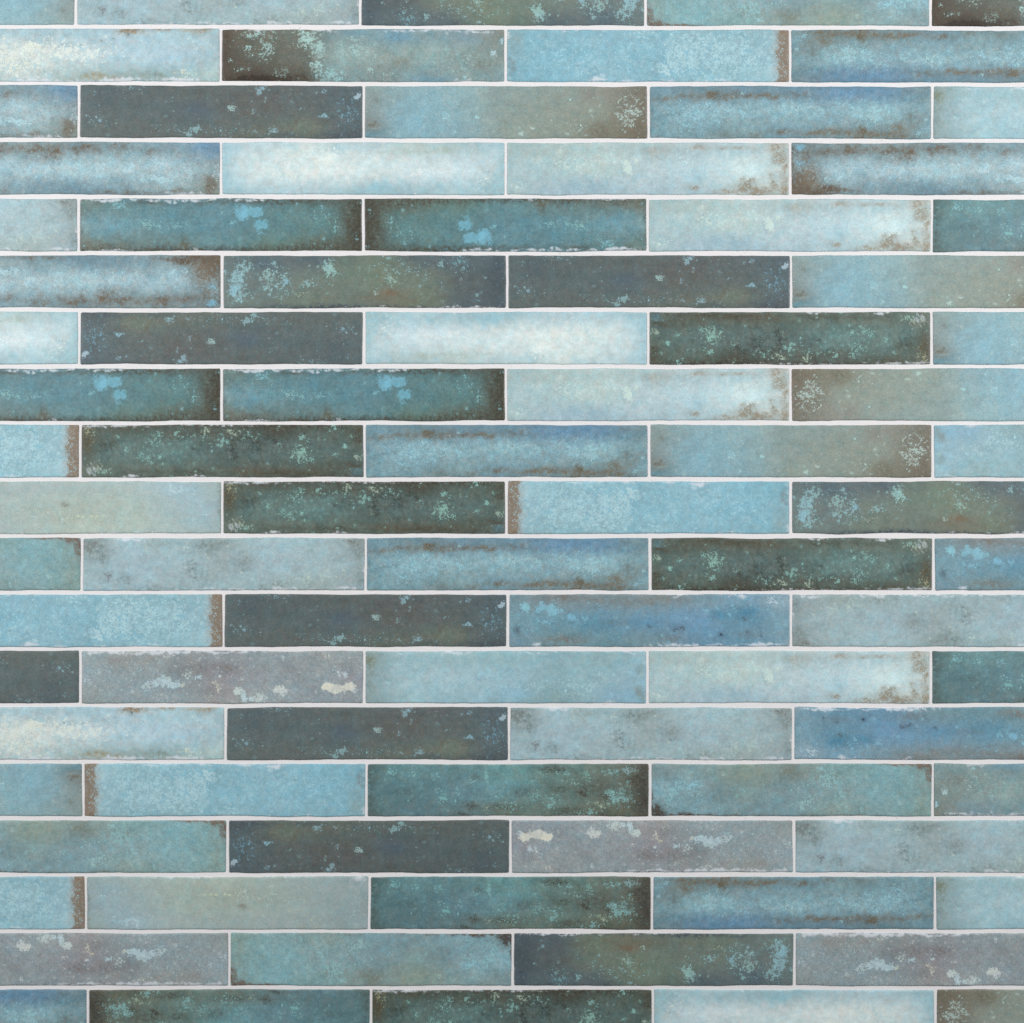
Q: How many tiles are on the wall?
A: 86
